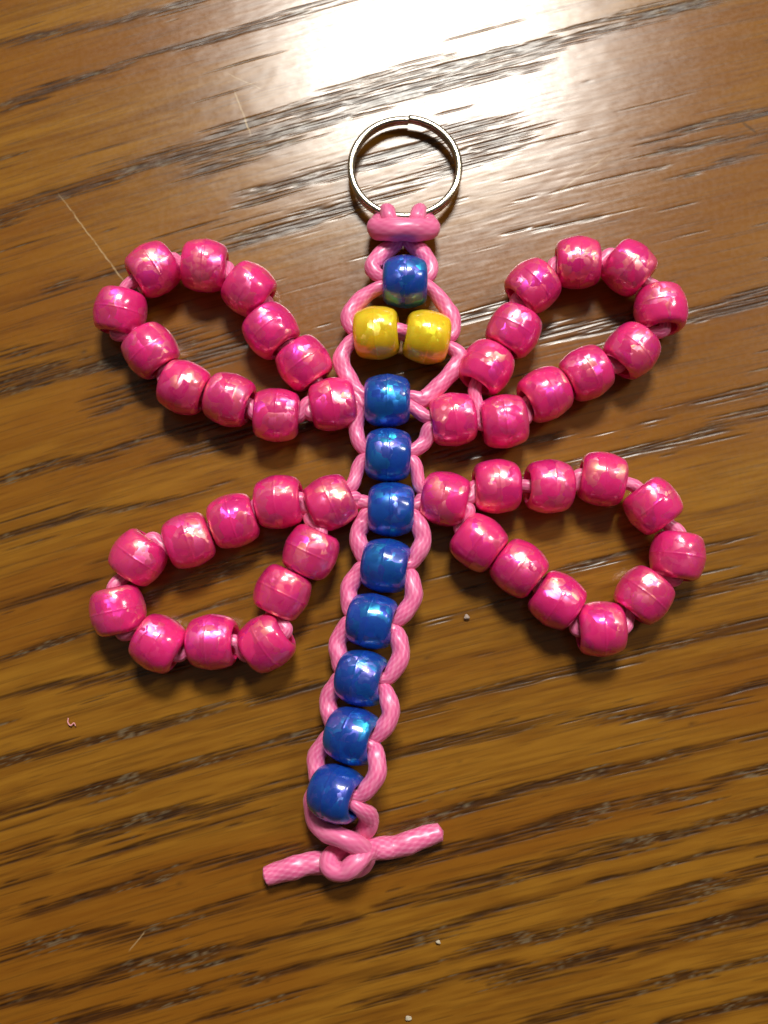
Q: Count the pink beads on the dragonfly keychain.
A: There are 44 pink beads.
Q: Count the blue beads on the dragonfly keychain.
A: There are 9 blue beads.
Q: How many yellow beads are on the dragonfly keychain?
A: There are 2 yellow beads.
